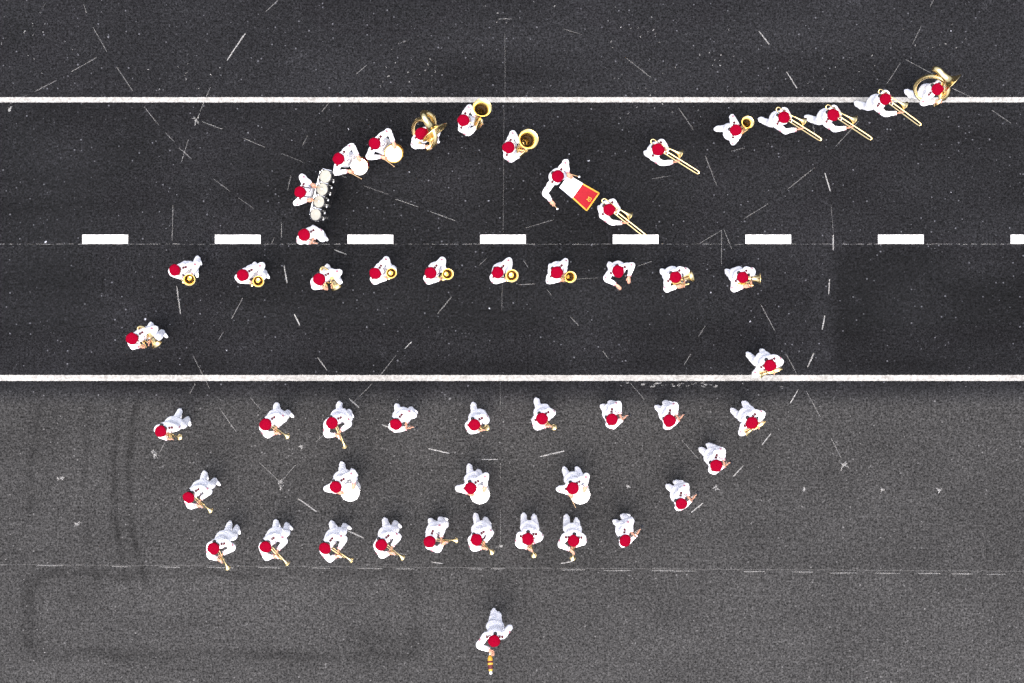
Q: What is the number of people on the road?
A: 52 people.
